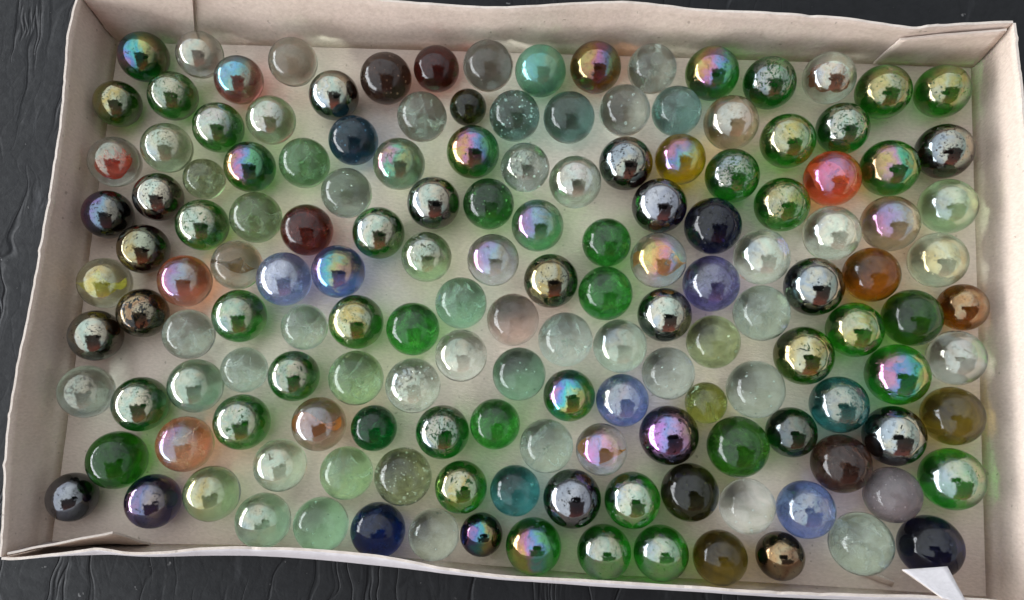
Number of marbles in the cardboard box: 155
